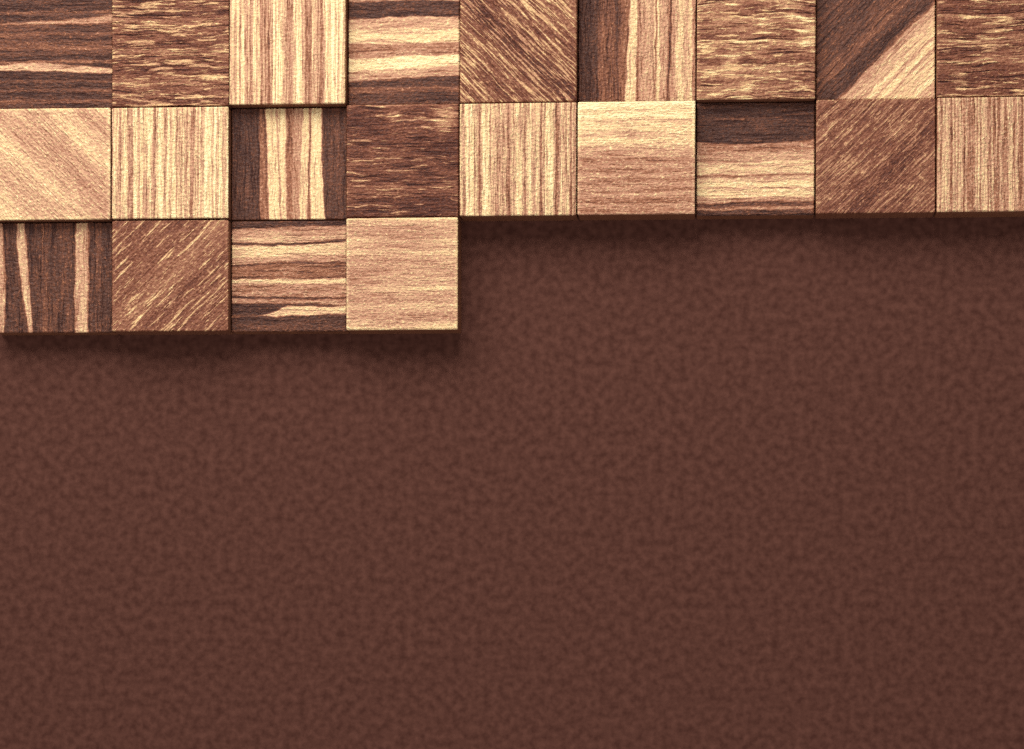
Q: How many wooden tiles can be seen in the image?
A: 22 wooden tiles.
